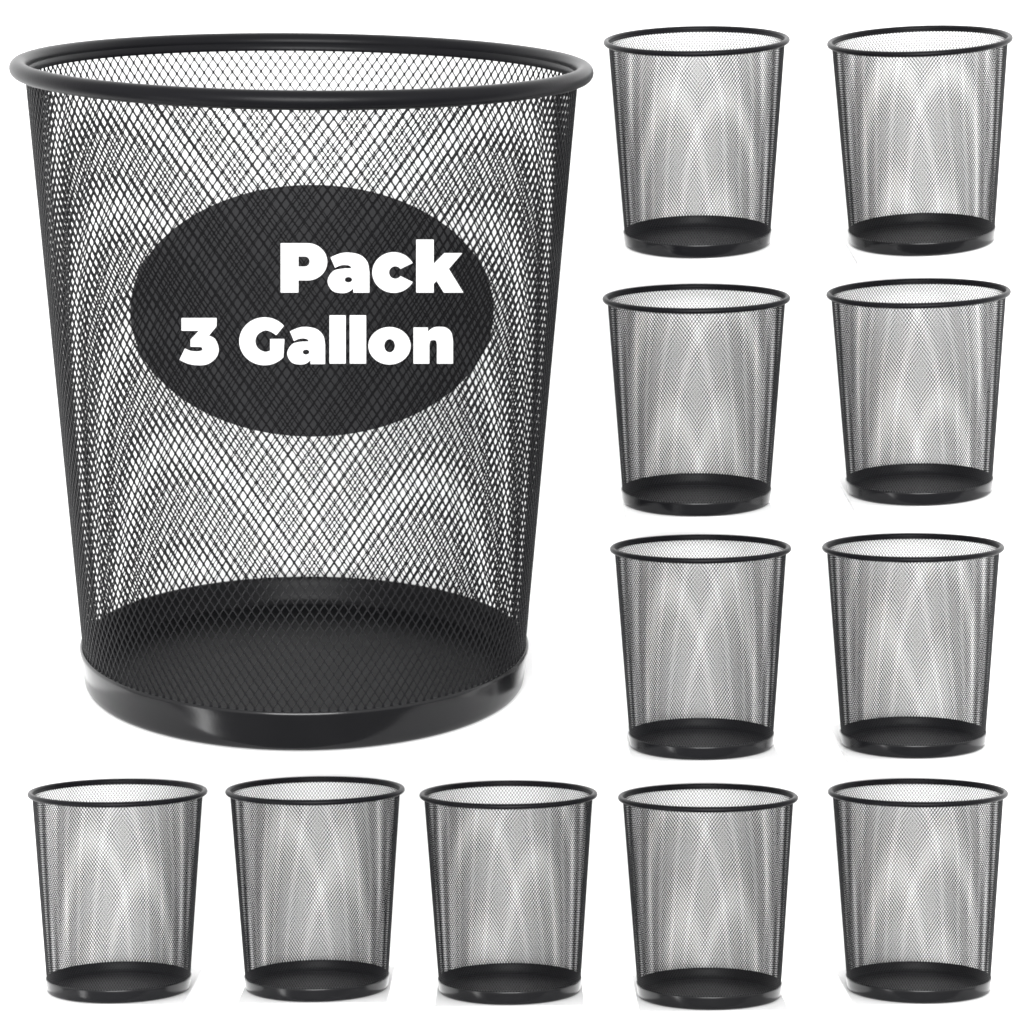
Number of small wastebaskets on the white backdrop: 11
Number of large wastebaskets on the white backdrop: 1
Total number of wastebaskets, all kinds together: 12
